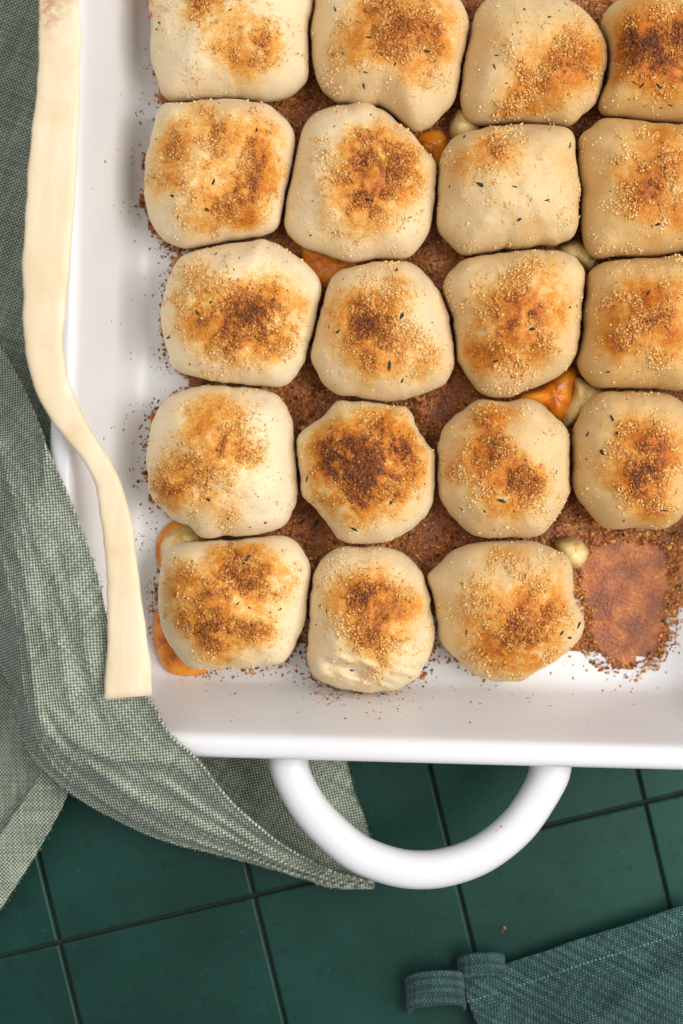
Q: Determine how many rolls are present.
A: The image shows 19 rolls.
